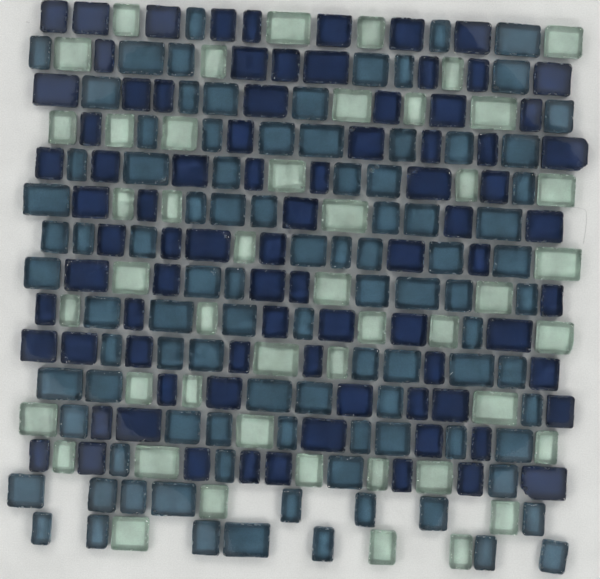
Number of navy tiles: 83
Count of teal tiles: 94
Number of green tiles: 47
